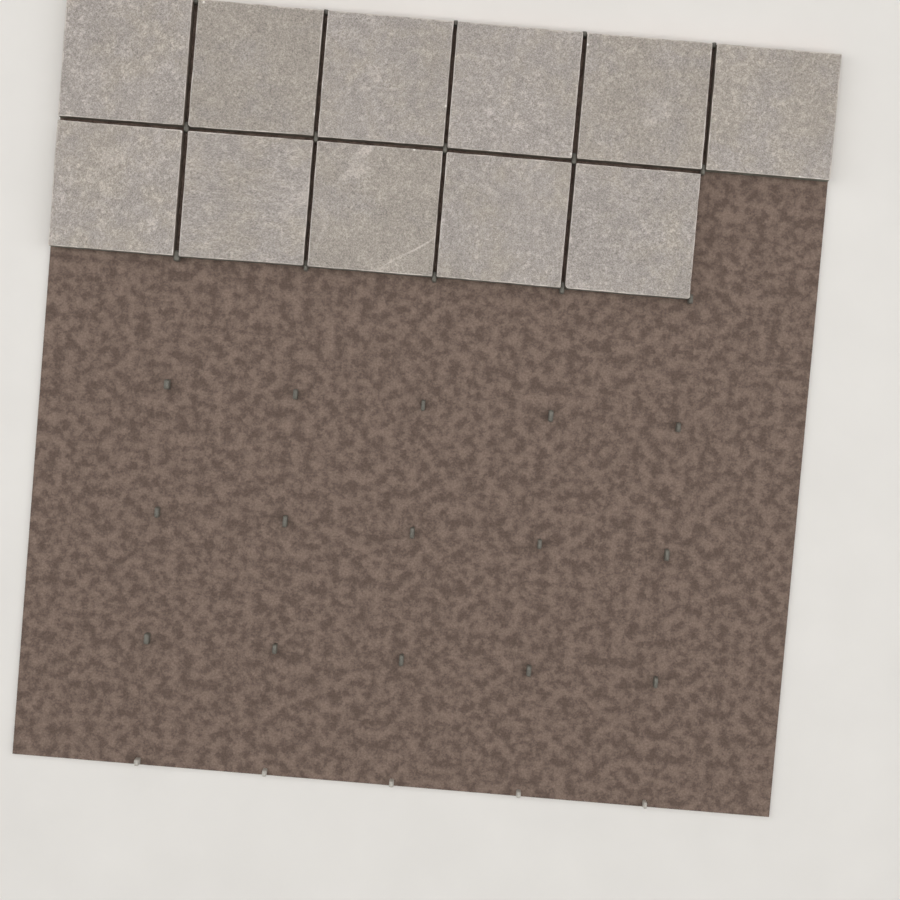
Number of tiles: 11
